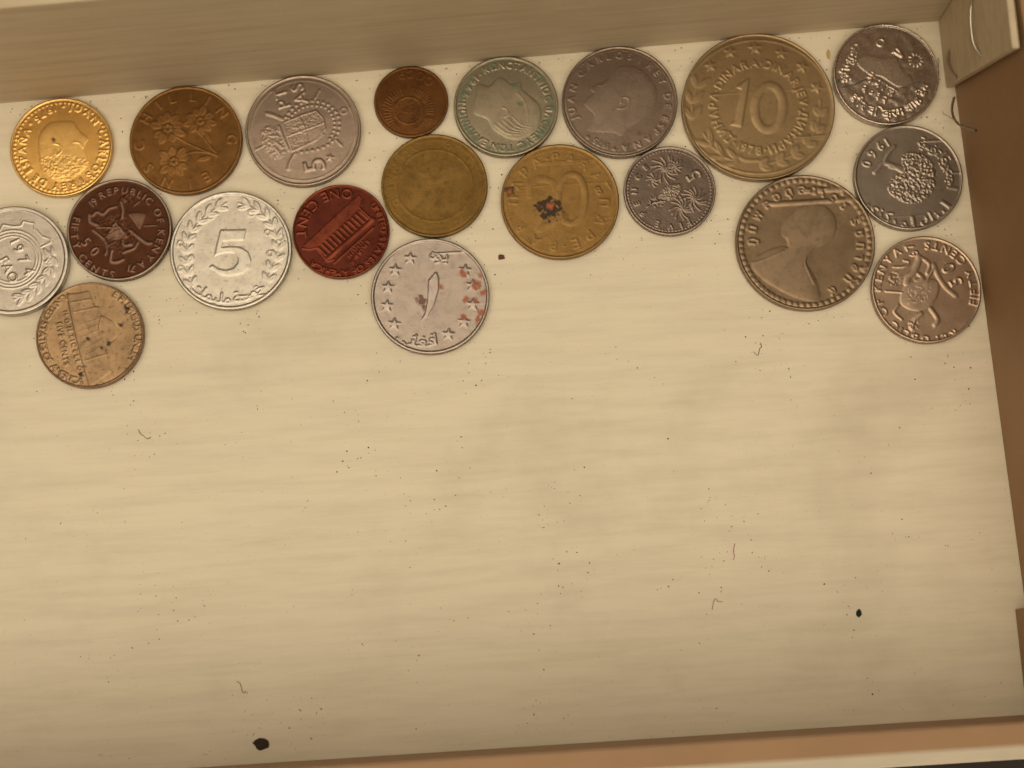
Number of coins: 20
